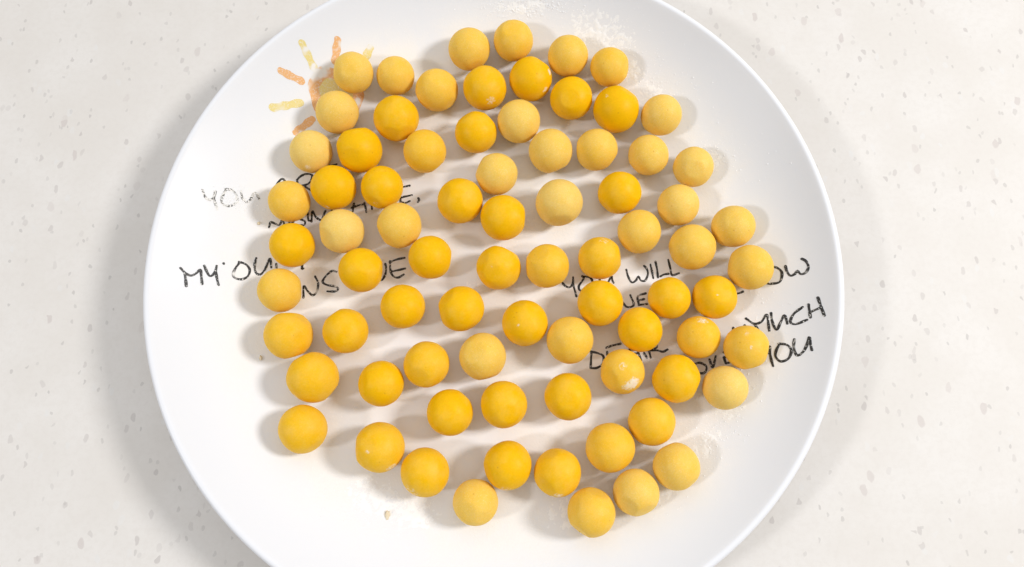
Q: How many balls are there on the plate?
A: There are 78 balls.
